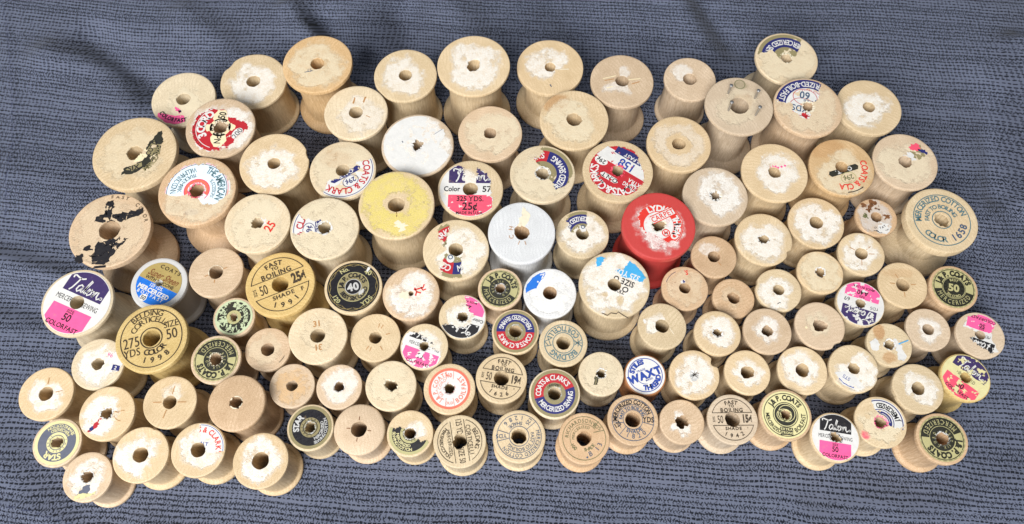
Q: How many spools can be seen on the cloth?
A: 113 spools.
